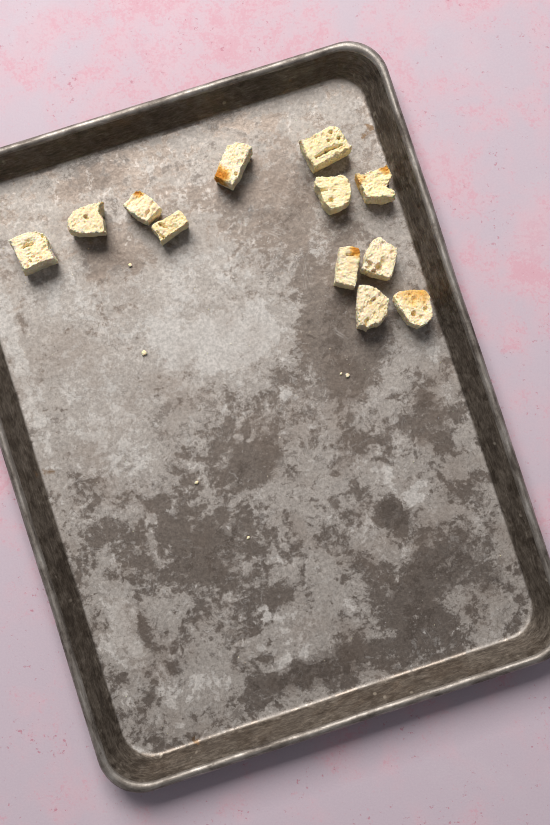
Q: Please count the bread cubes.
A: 12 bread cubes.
